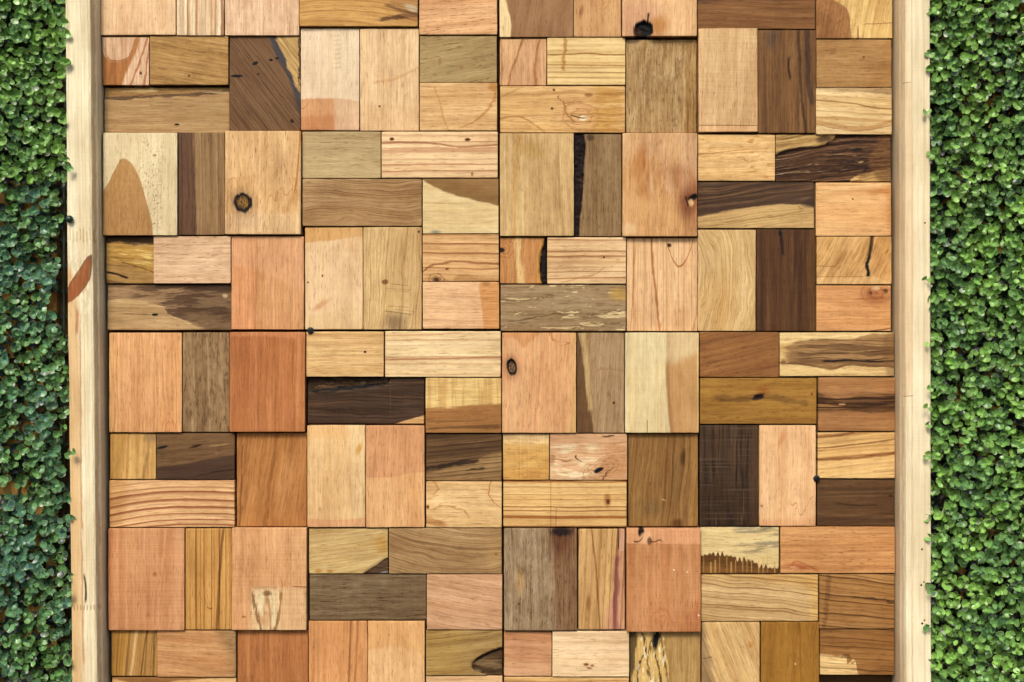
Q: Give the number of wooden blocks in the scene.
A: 115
